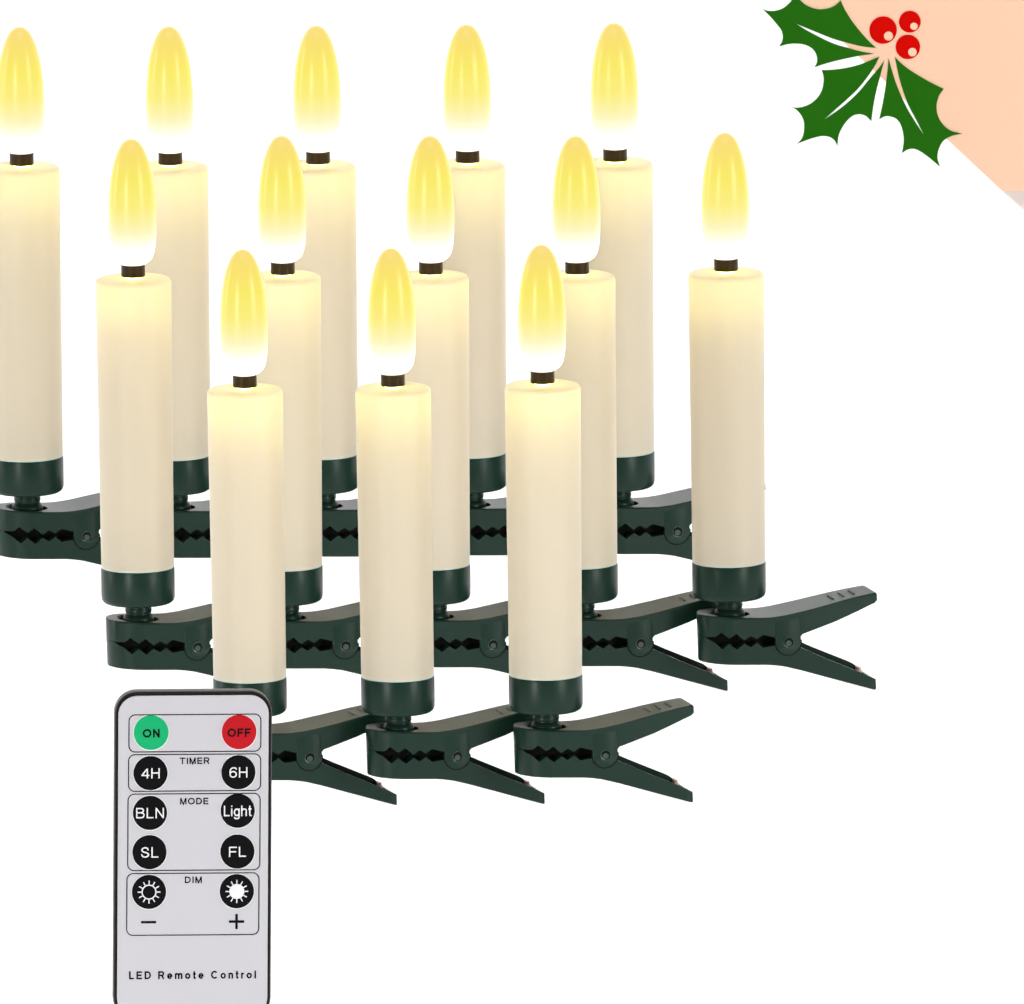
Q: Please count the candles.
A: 13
